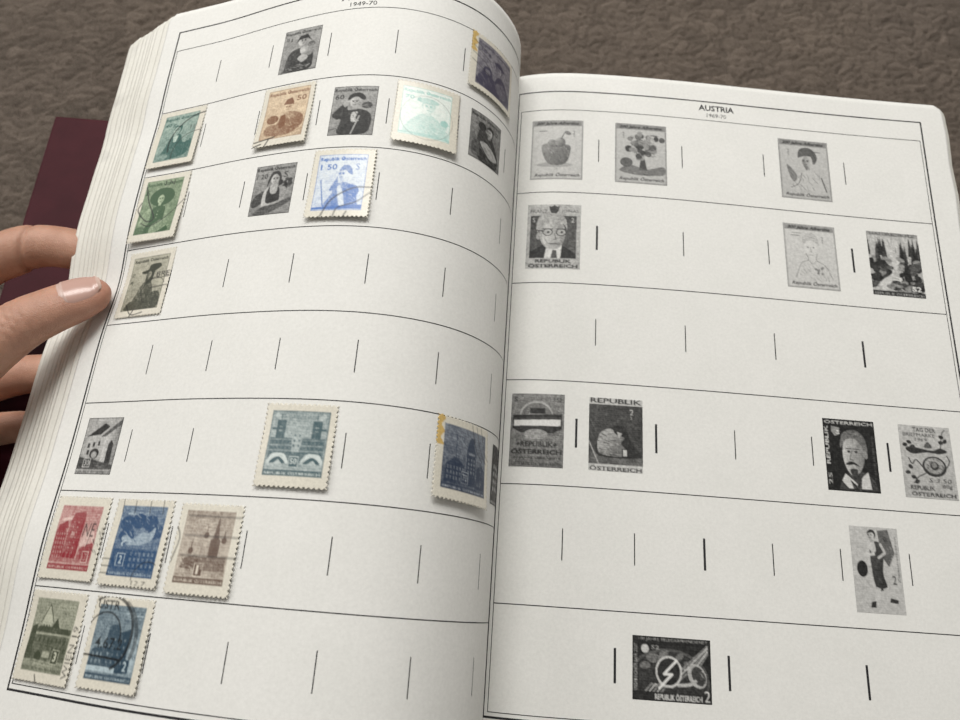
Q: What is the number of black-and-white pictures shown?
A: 18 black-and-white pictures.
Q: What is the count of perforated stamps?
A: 14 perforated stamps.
